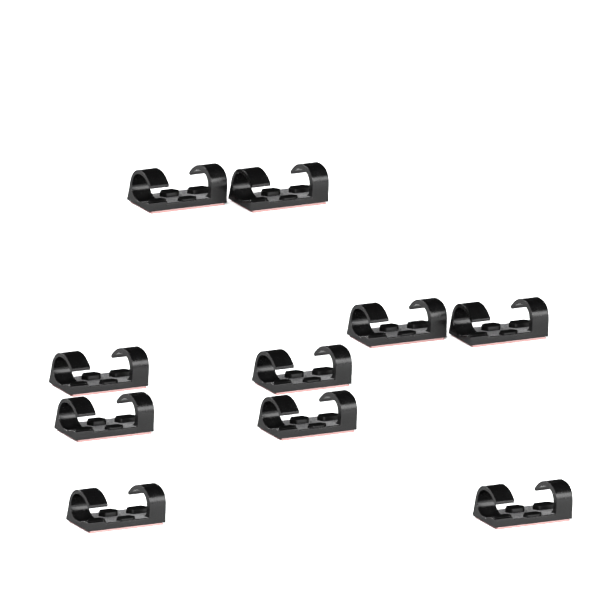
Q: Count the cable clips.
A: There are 10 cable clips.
